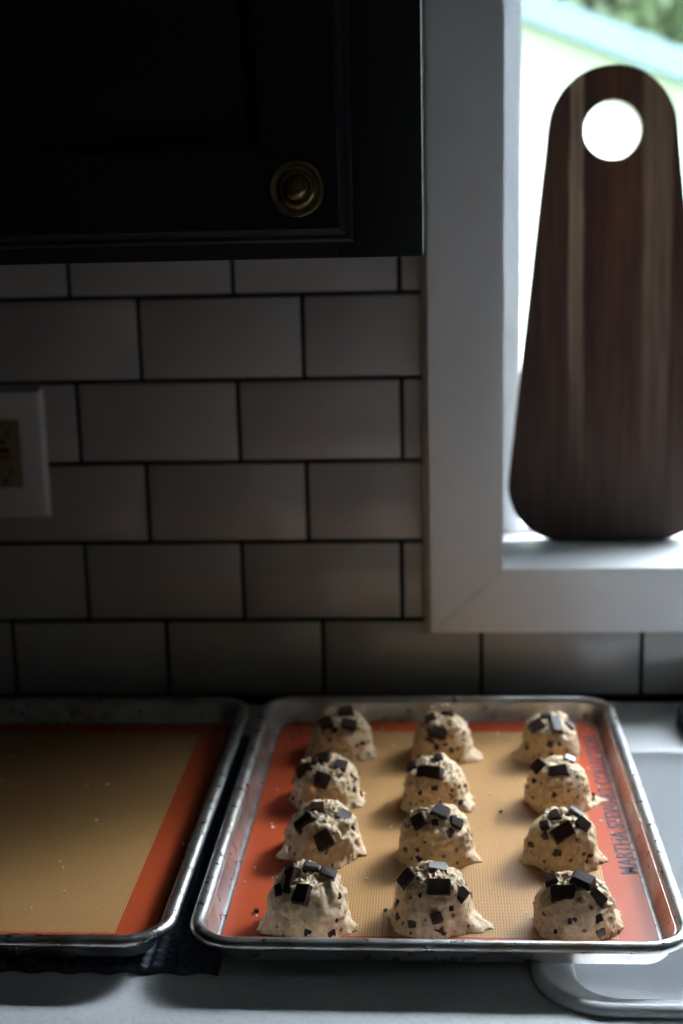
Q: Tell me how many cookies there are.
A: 12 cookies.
